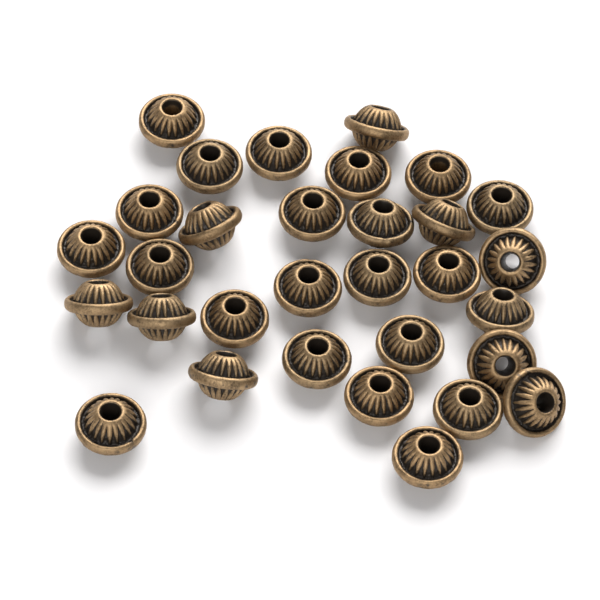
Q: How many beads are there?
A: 31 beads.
